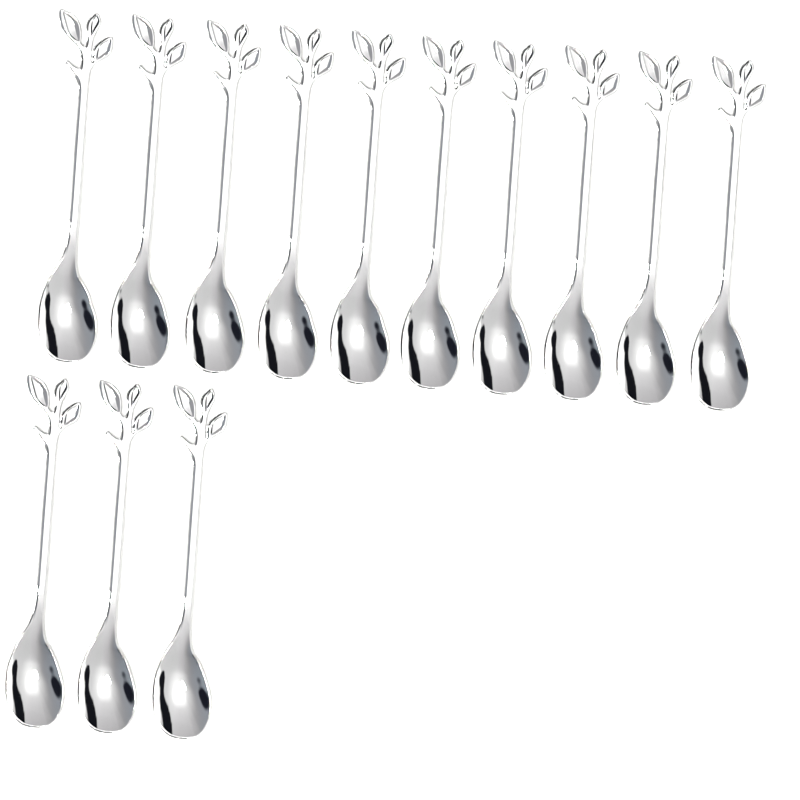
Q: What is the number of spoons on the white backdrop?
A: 13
